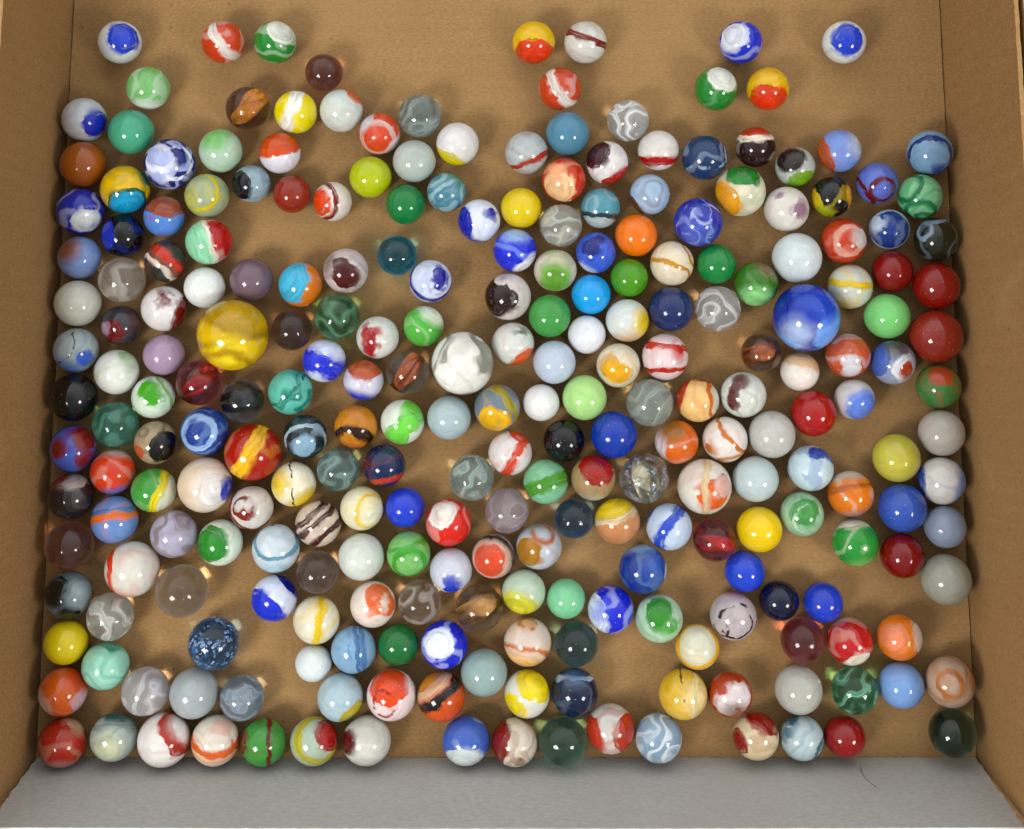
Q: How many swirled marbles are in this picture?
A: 163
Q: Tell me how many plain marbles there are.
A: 55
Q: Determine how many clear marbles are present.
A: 36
